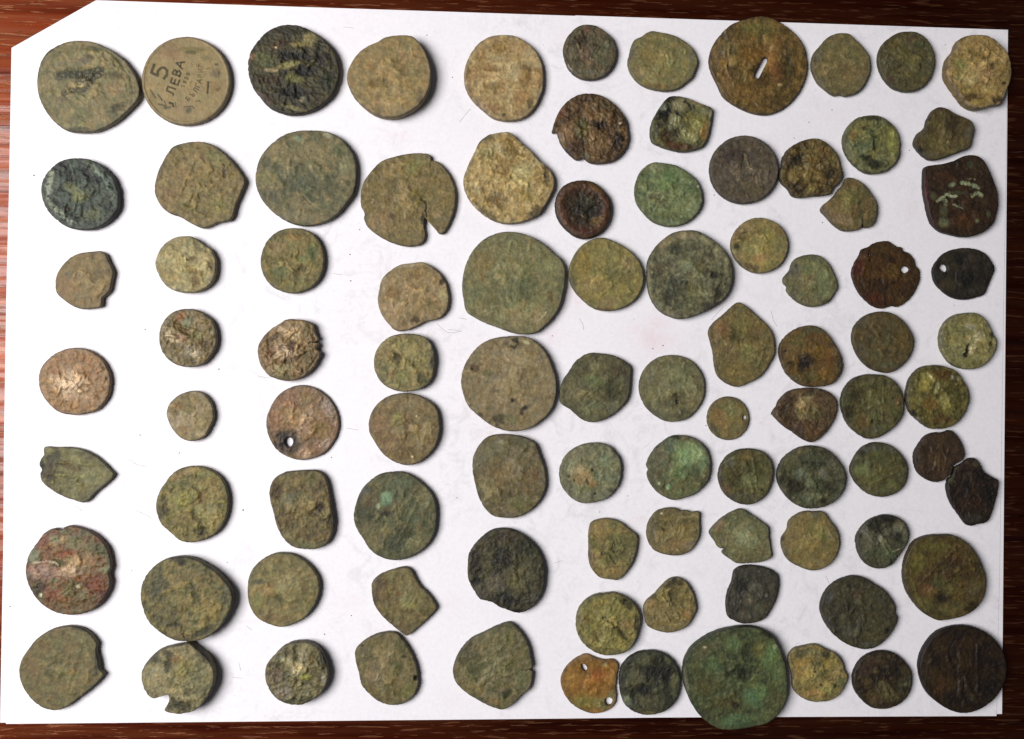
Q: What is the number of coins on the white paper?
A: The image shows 93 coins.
